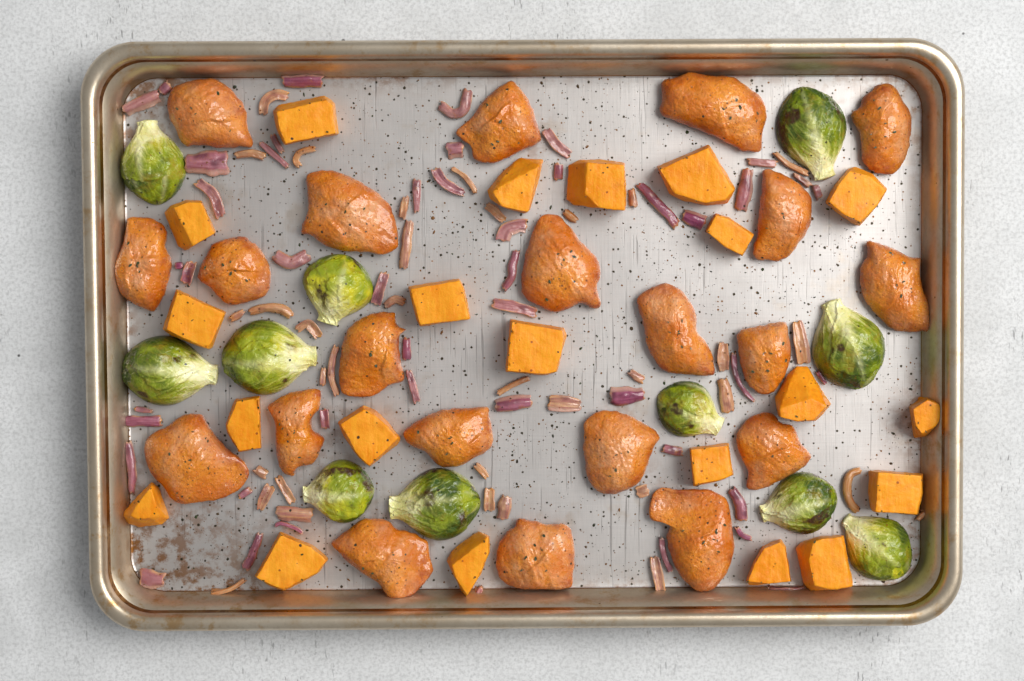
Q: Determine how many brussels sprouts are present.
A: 11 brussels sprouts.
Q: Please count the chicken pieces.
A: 21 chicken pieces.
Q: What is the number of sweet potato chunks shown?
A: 21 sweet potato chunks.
